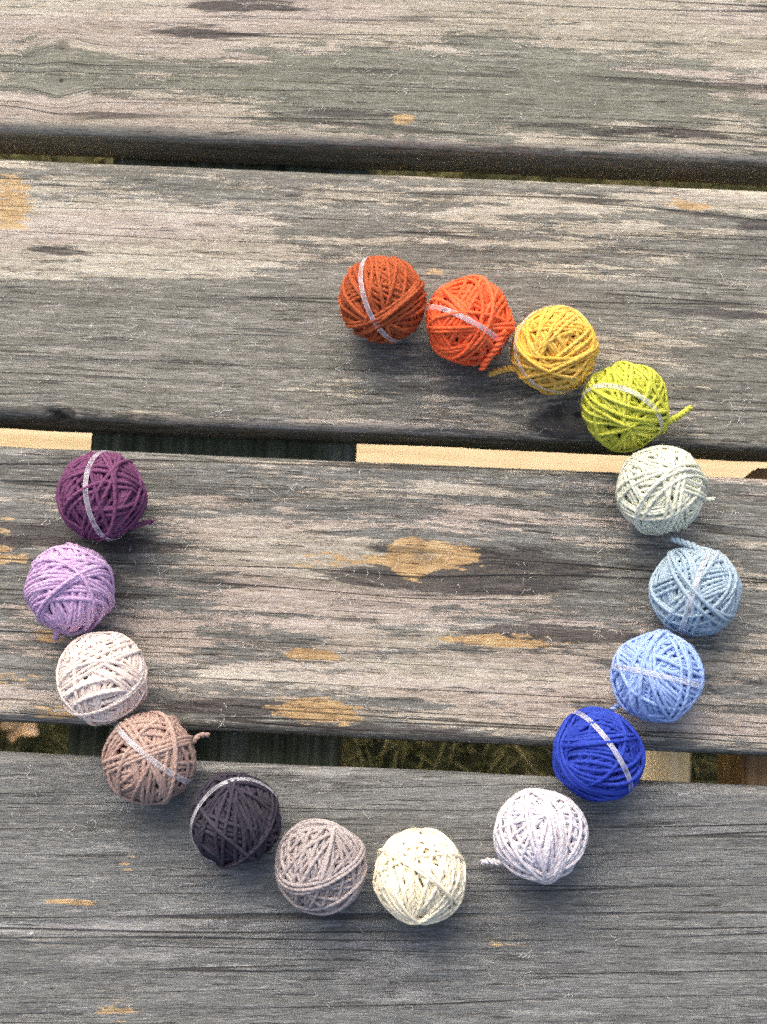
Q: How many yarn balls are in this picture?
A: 16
